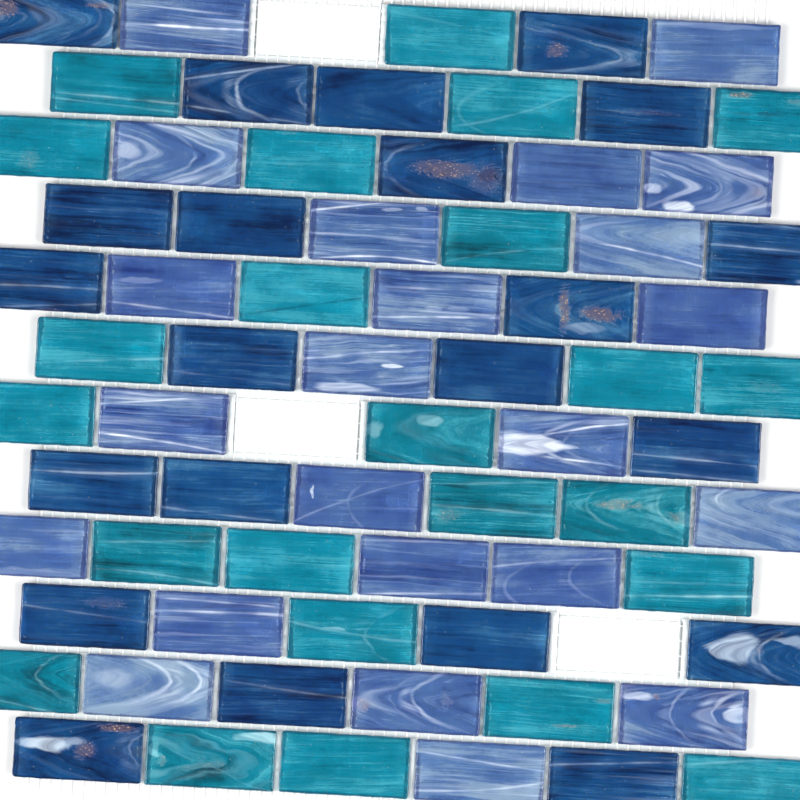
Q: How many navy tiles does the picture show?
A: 22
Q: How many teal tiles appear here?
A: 24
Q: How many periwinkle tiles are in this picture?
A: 23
